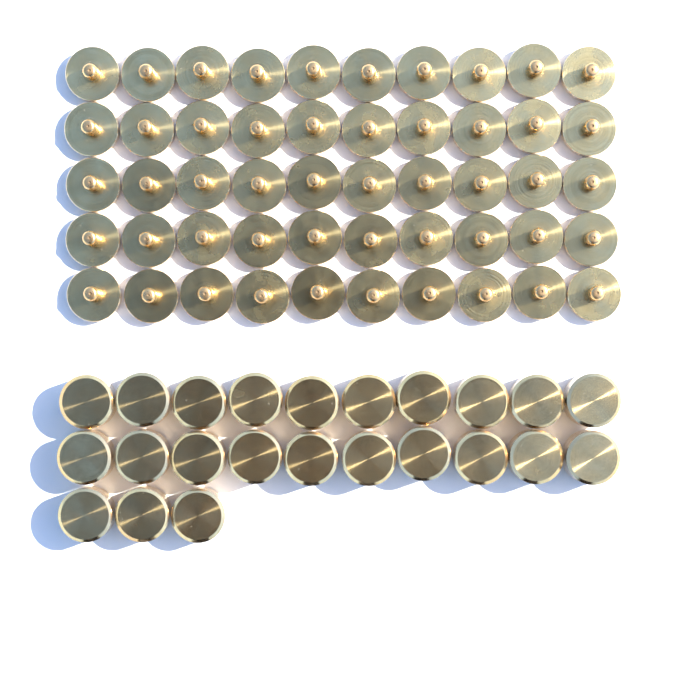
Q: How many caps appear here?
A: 23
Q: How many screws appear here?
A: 50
